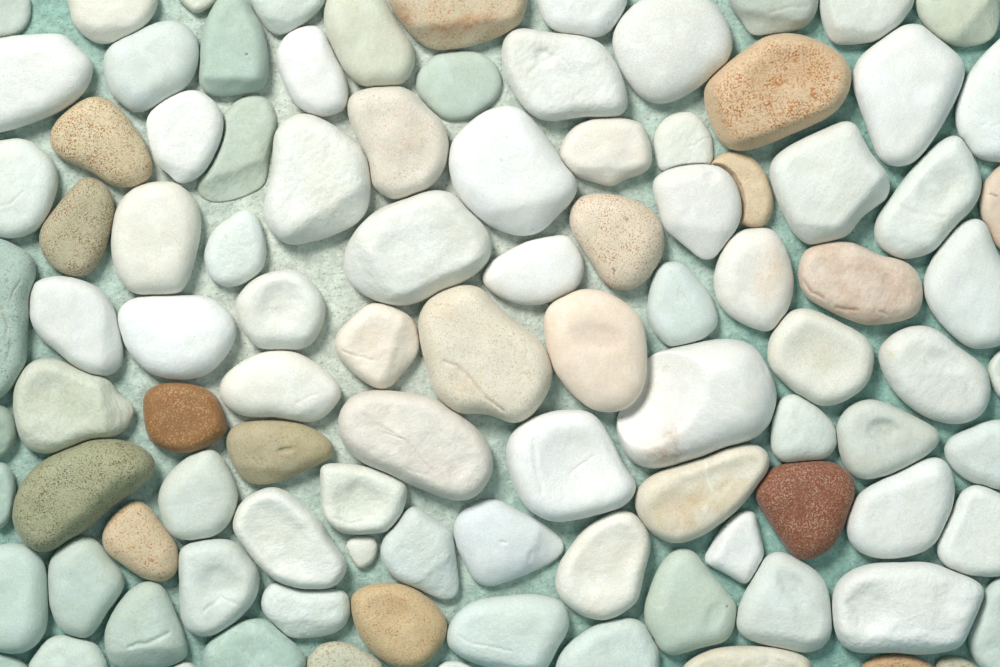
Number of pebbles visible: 101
